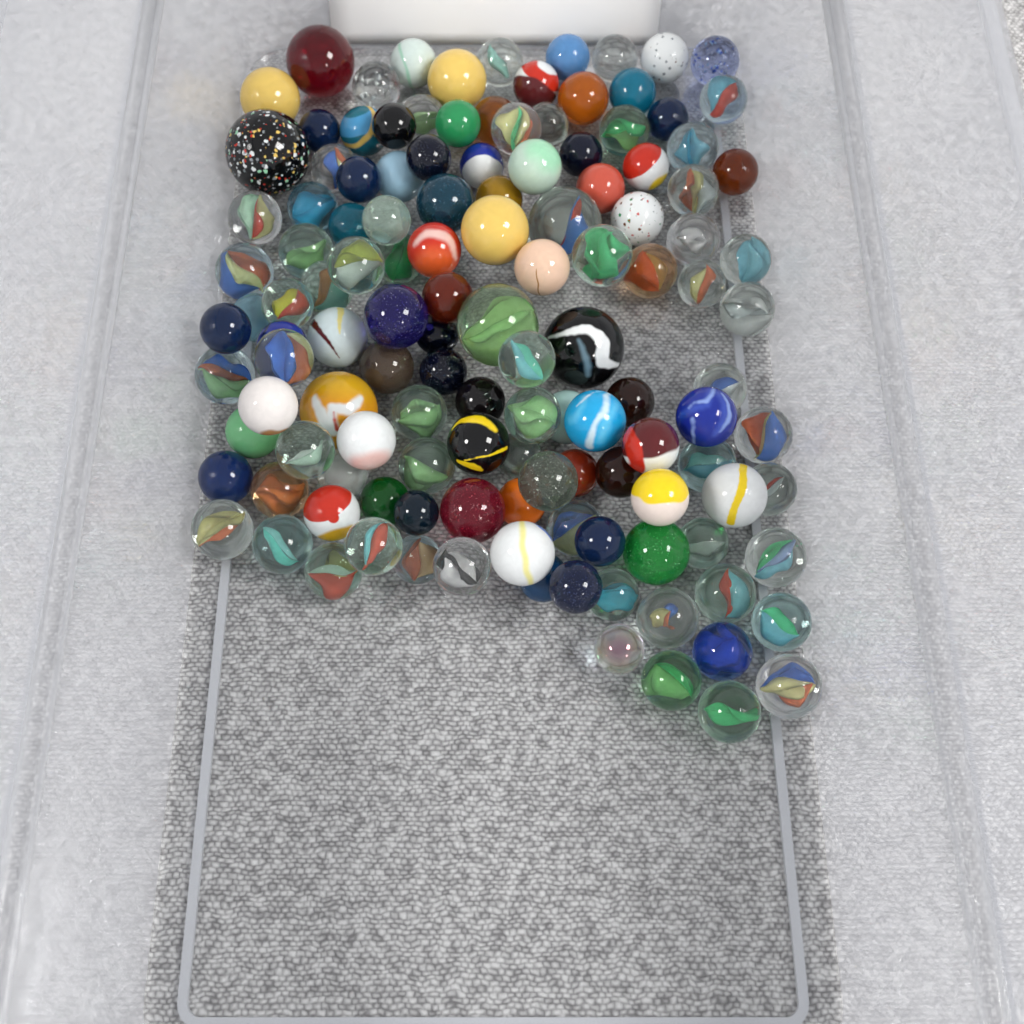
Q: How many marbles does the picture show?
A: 130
